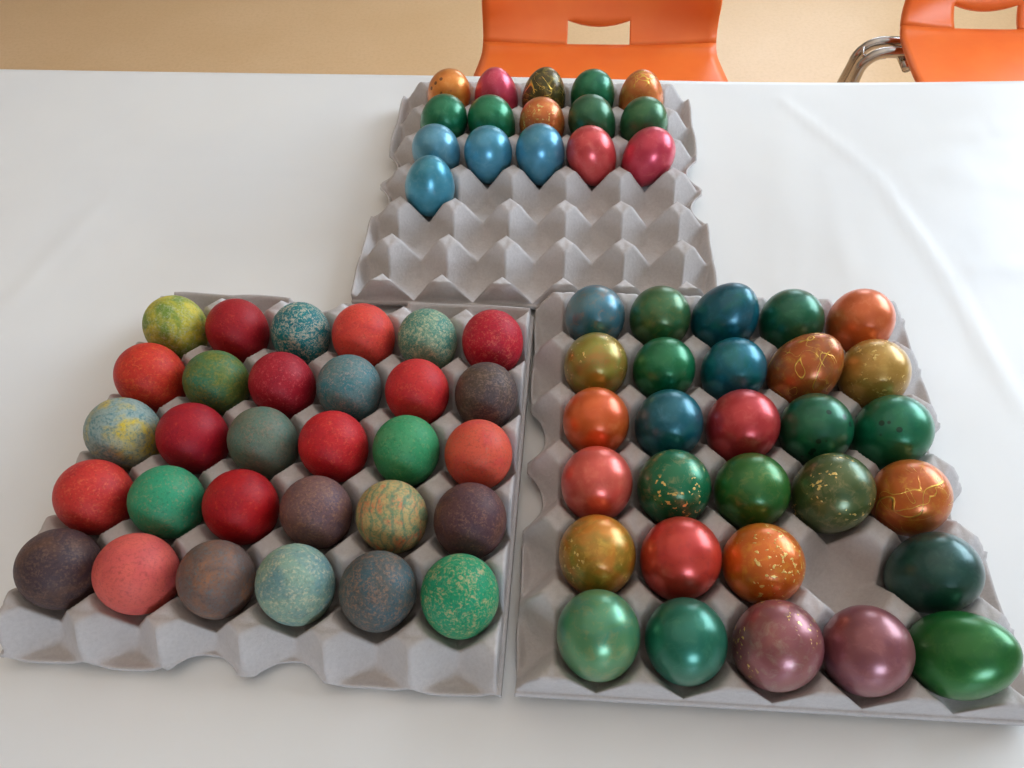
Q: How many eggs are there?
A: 75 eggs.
